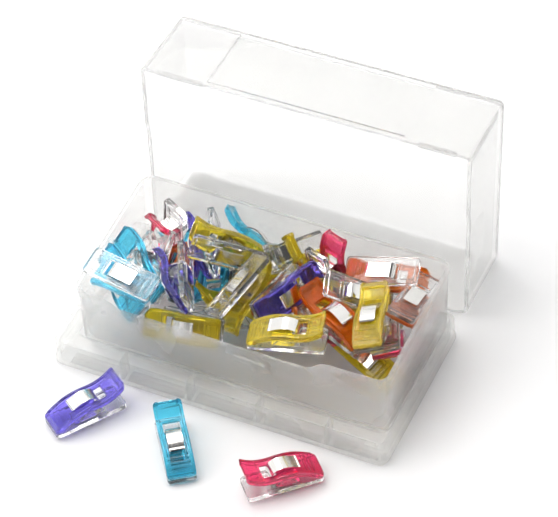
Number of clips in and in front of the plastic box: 35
